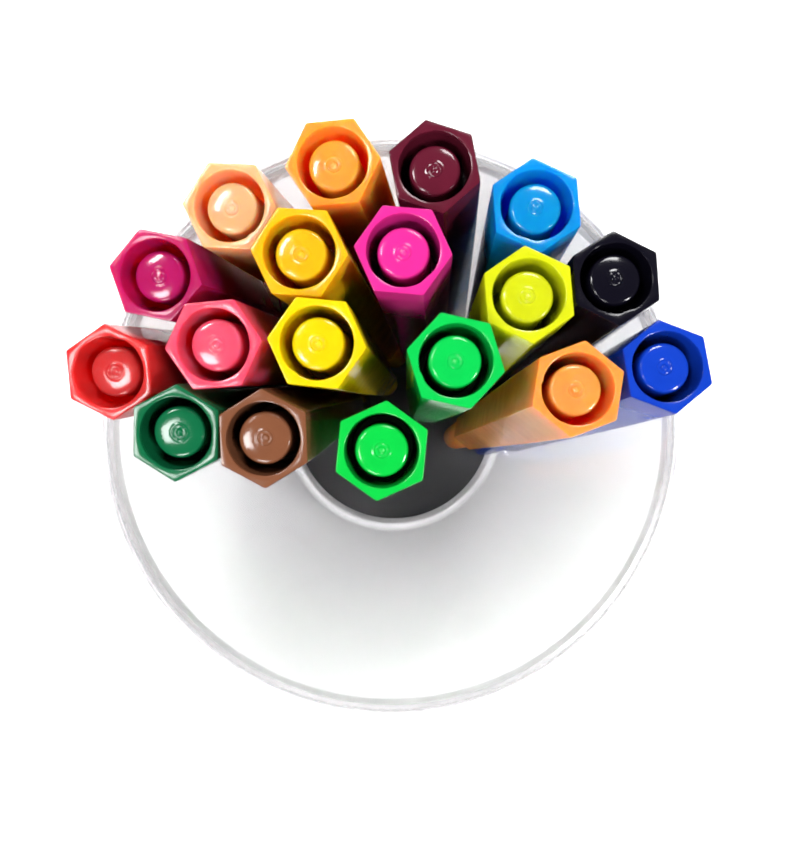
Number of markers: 18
